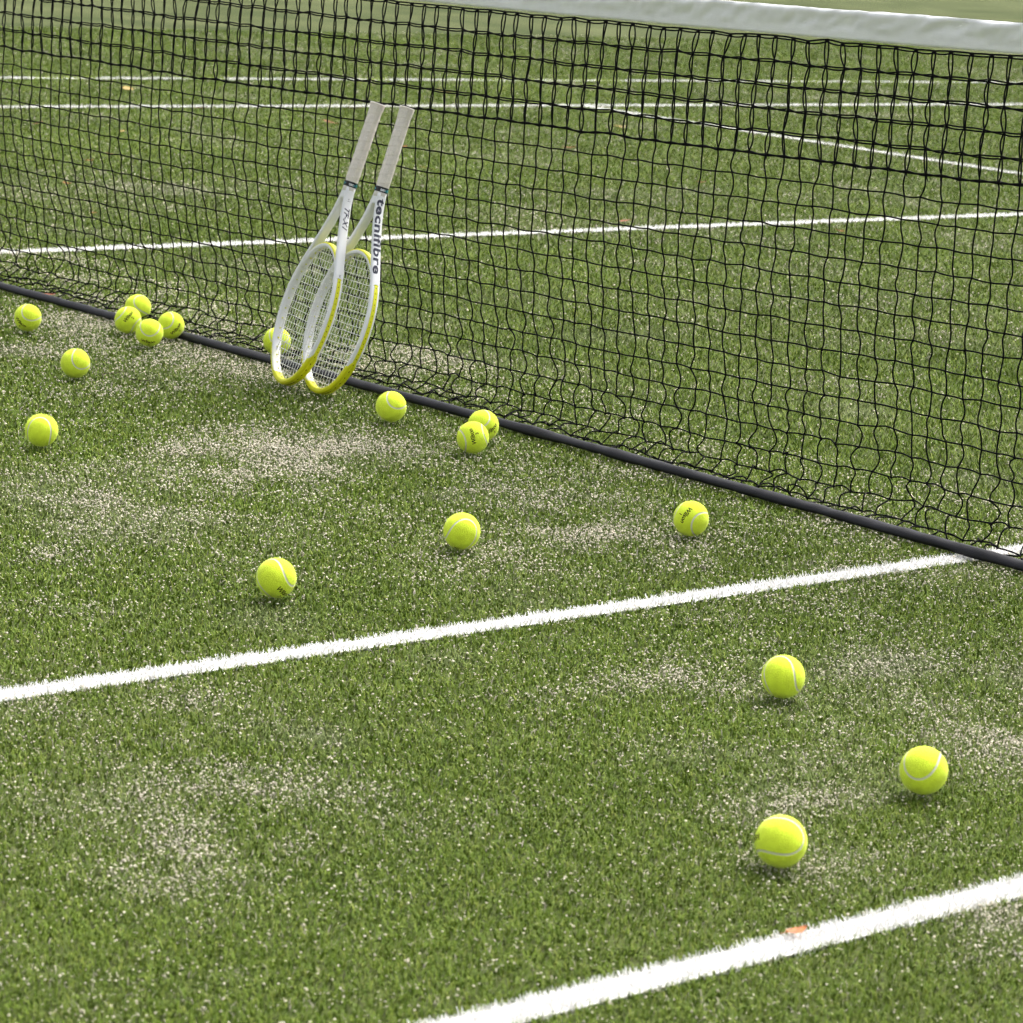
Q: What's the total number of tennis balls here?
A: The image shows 17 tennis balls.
